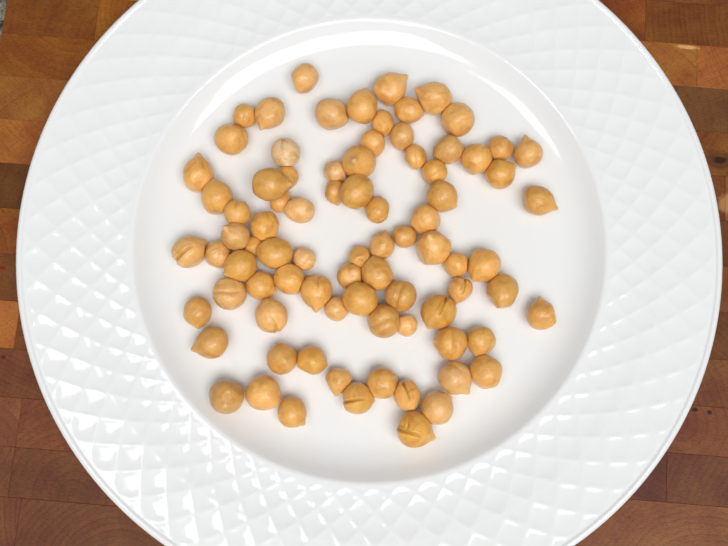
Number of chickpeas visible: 83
